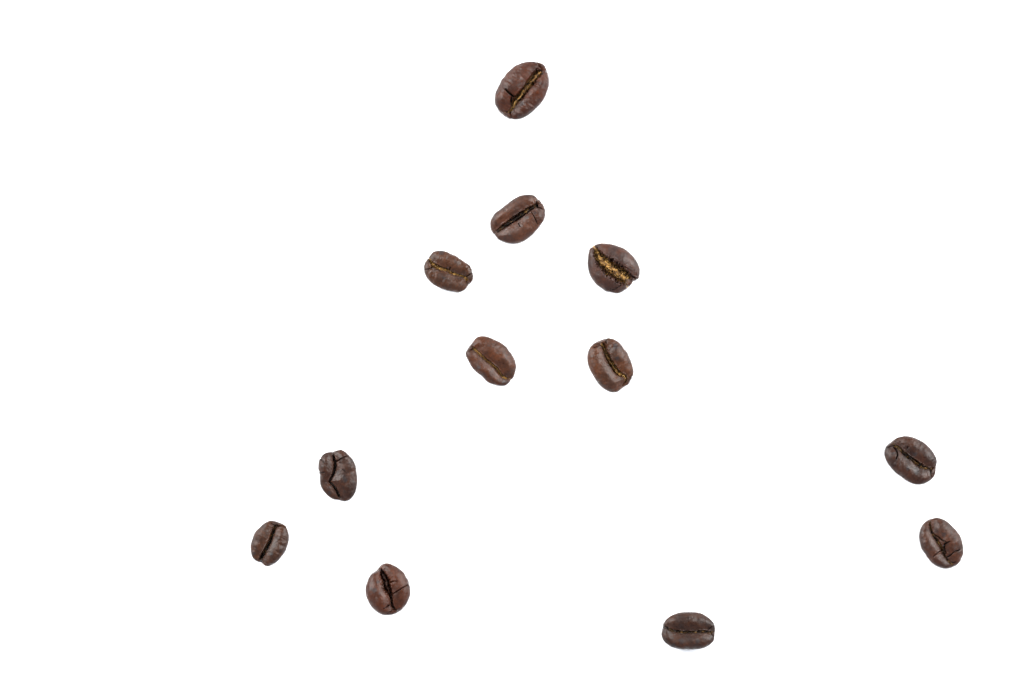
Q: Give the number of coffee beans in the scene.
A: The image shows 12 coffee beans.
